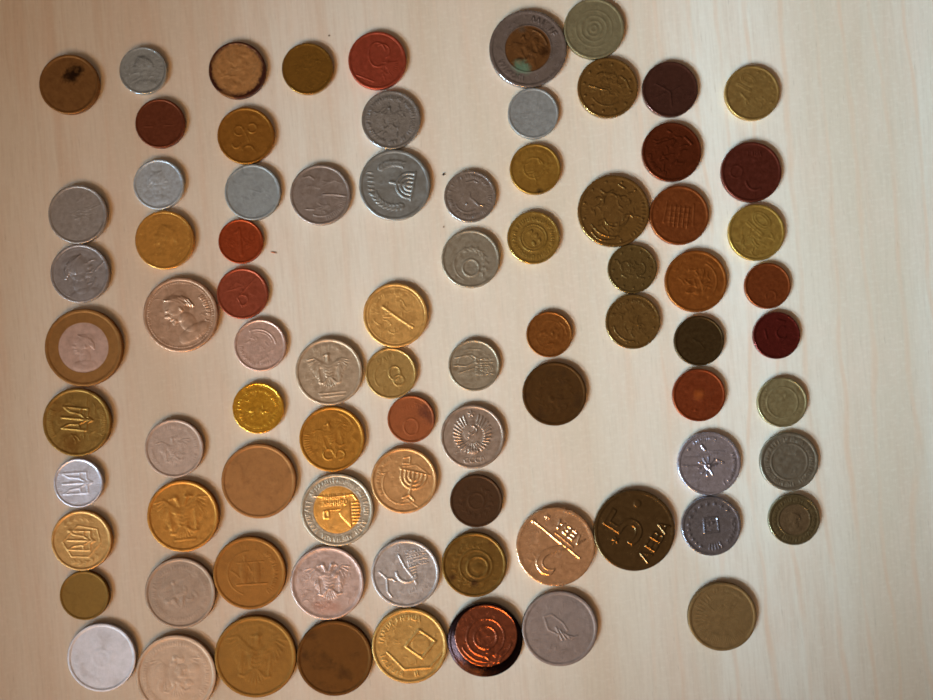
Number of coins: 82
